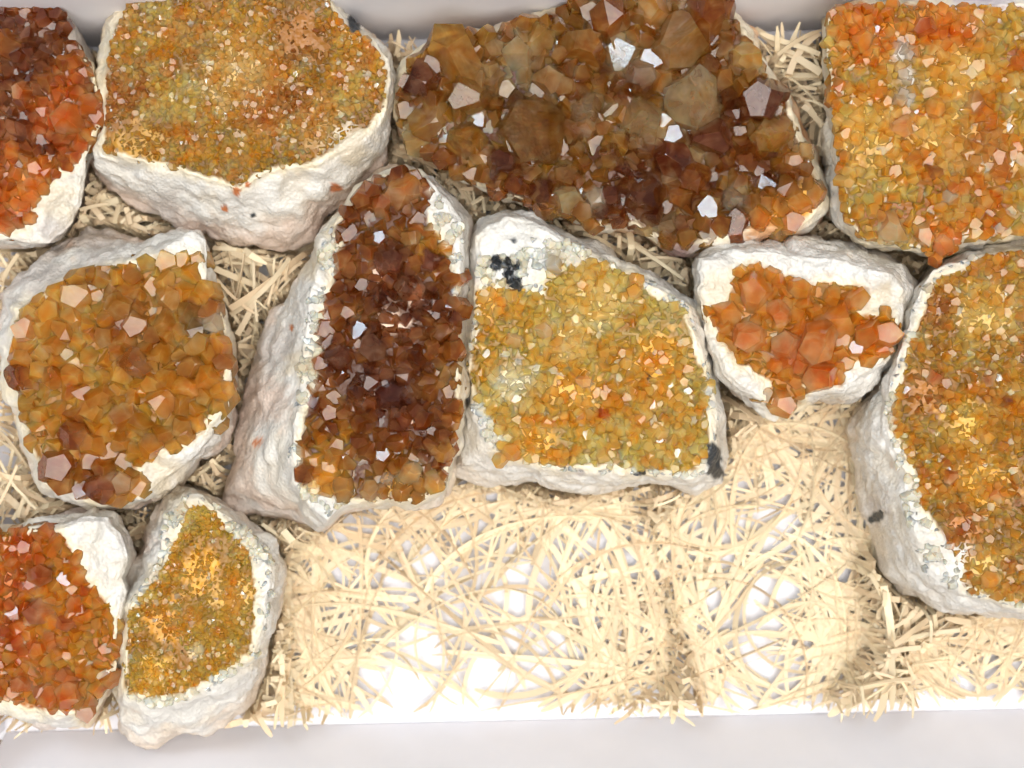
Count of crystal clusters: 11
